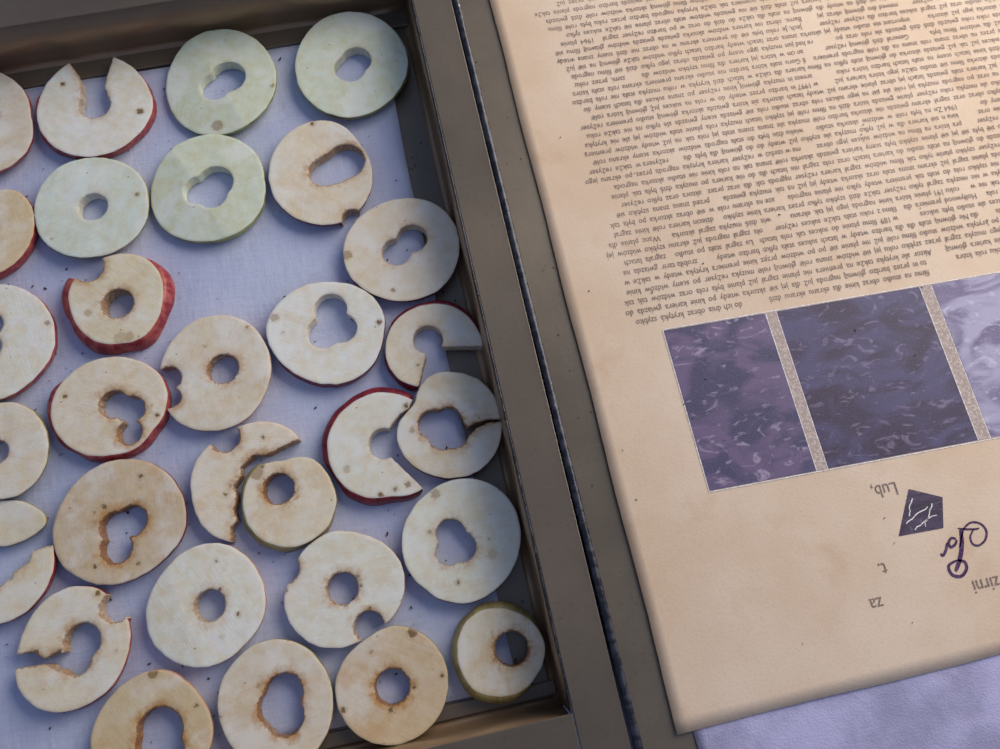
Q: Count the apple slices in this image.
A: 31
